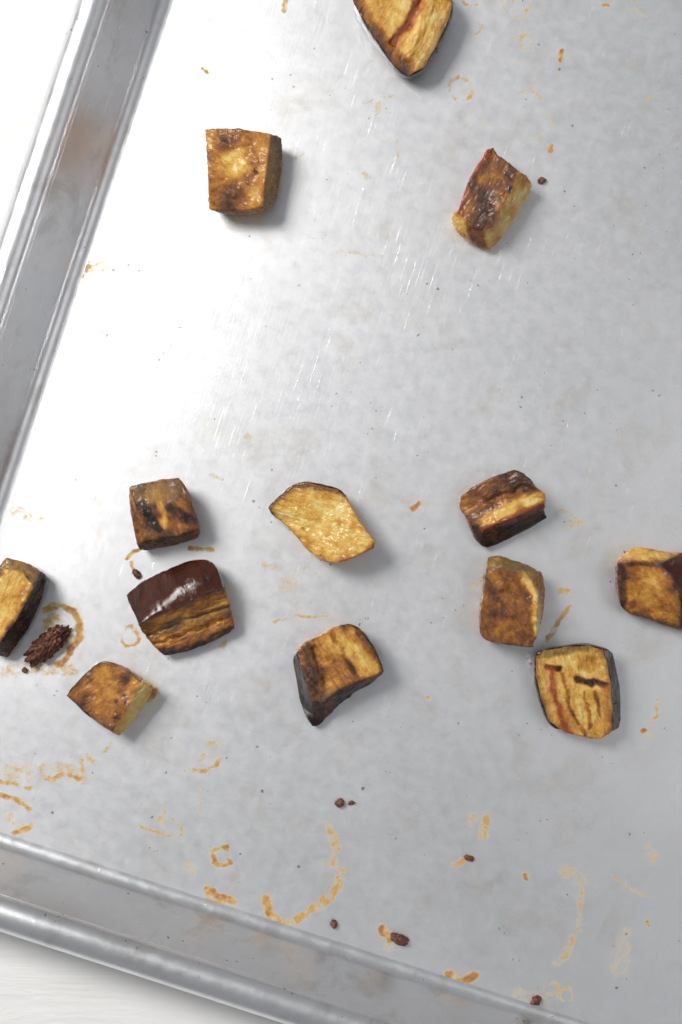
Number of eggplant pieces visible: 13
